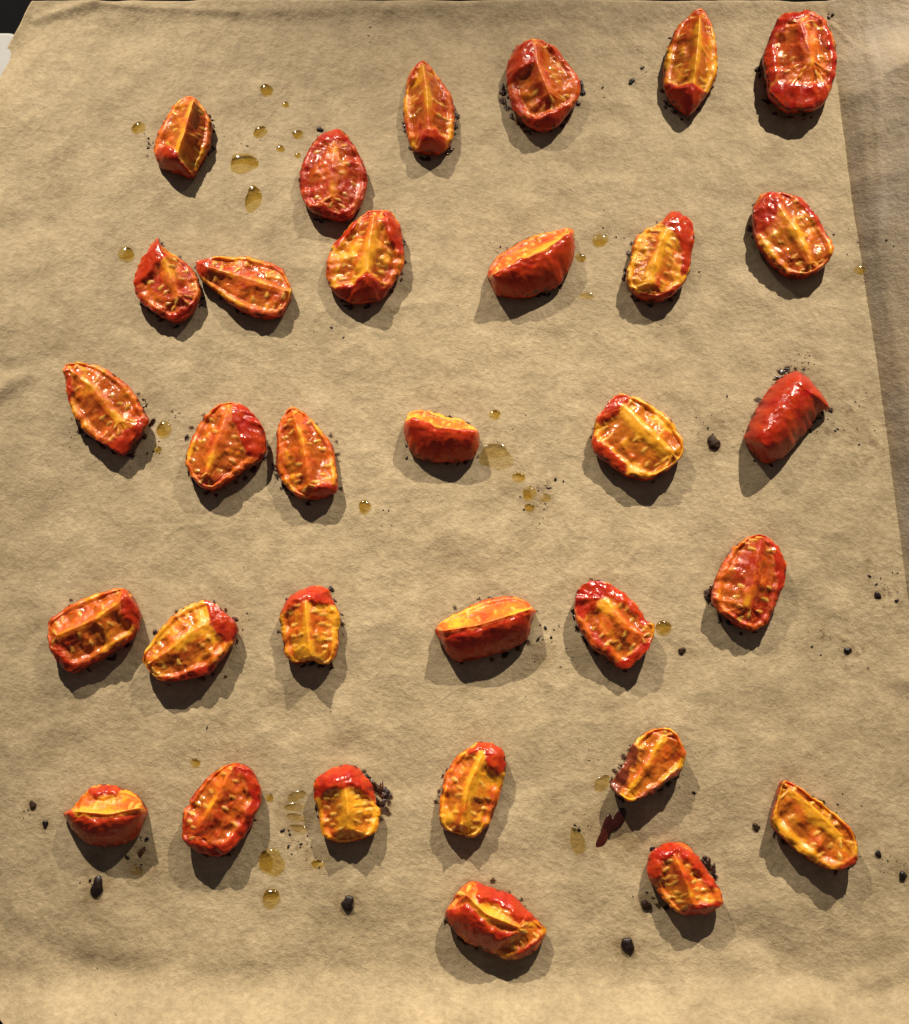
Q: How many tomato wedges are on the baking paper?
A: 32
